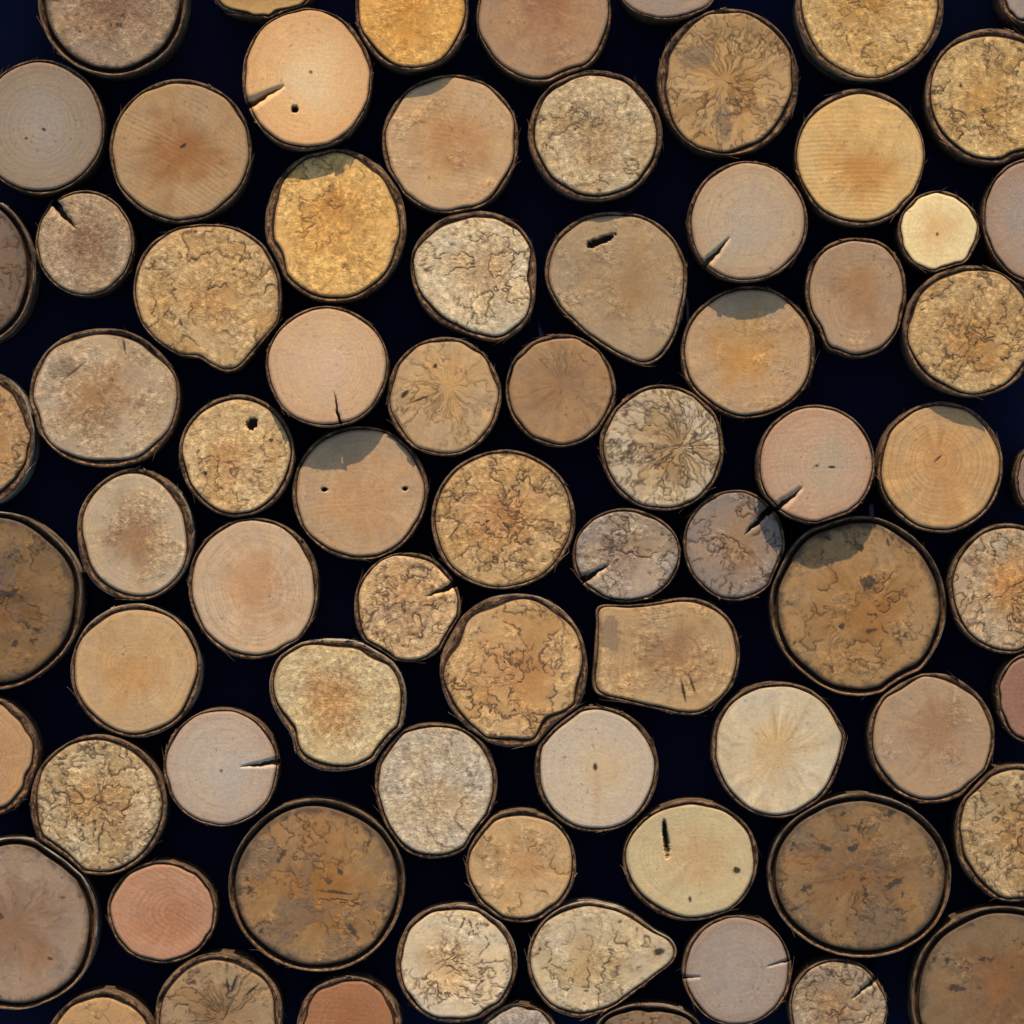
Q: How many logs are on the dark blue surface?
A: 76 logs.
